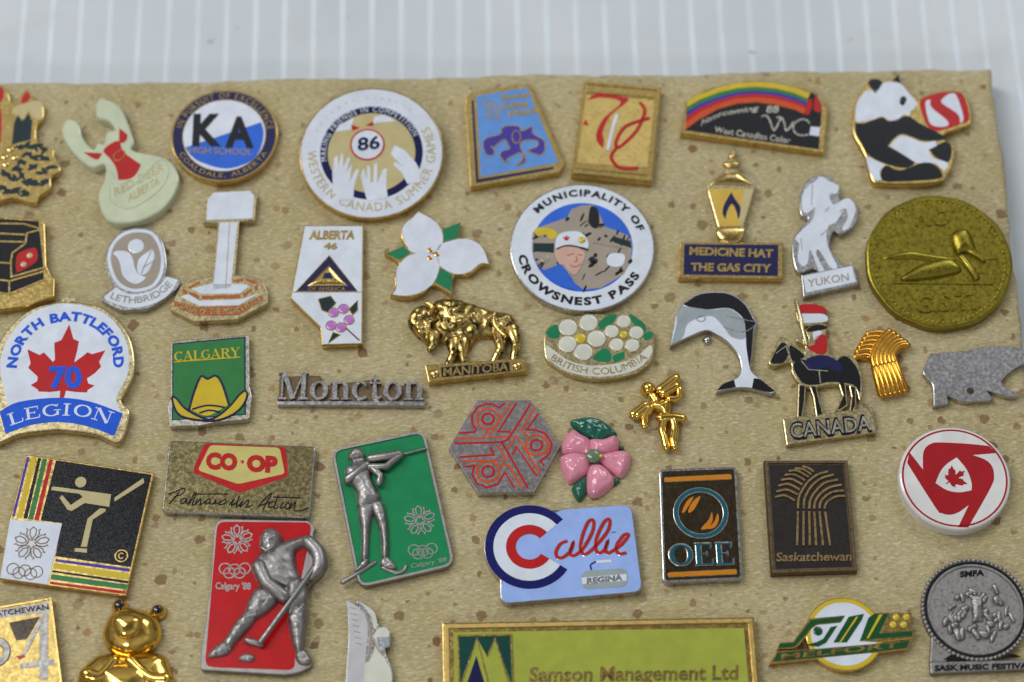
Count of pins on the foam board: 43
